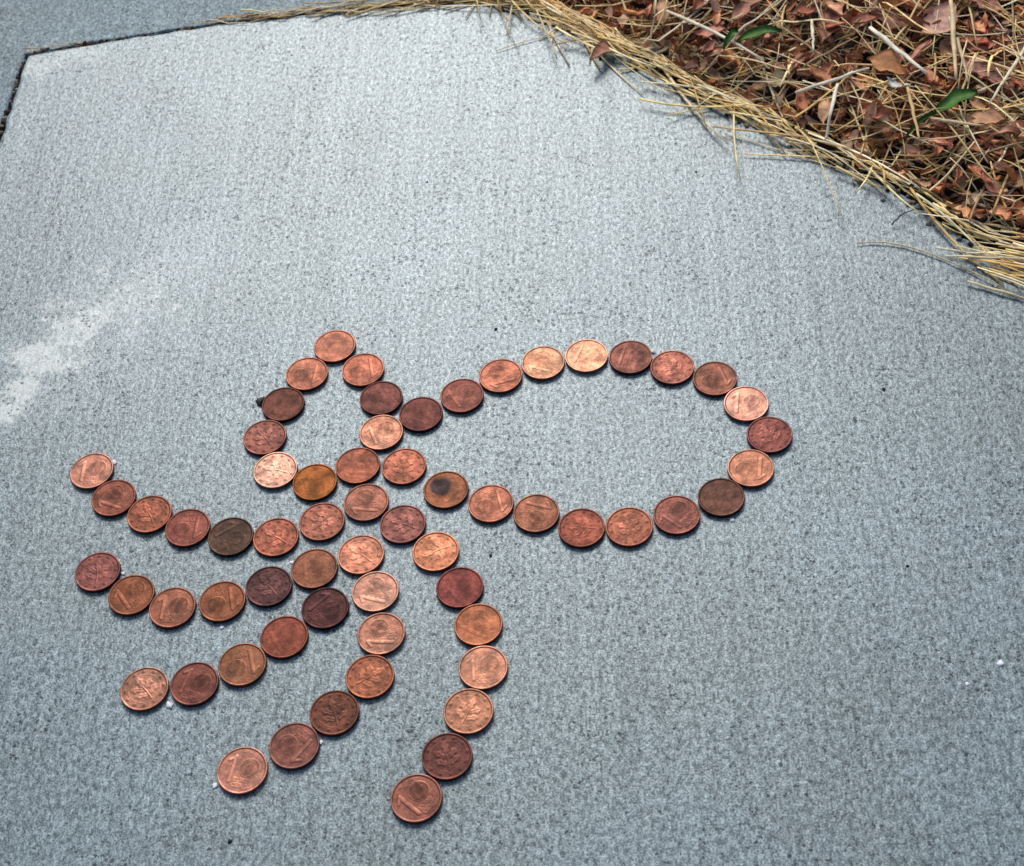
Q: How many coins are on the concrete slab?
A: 63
